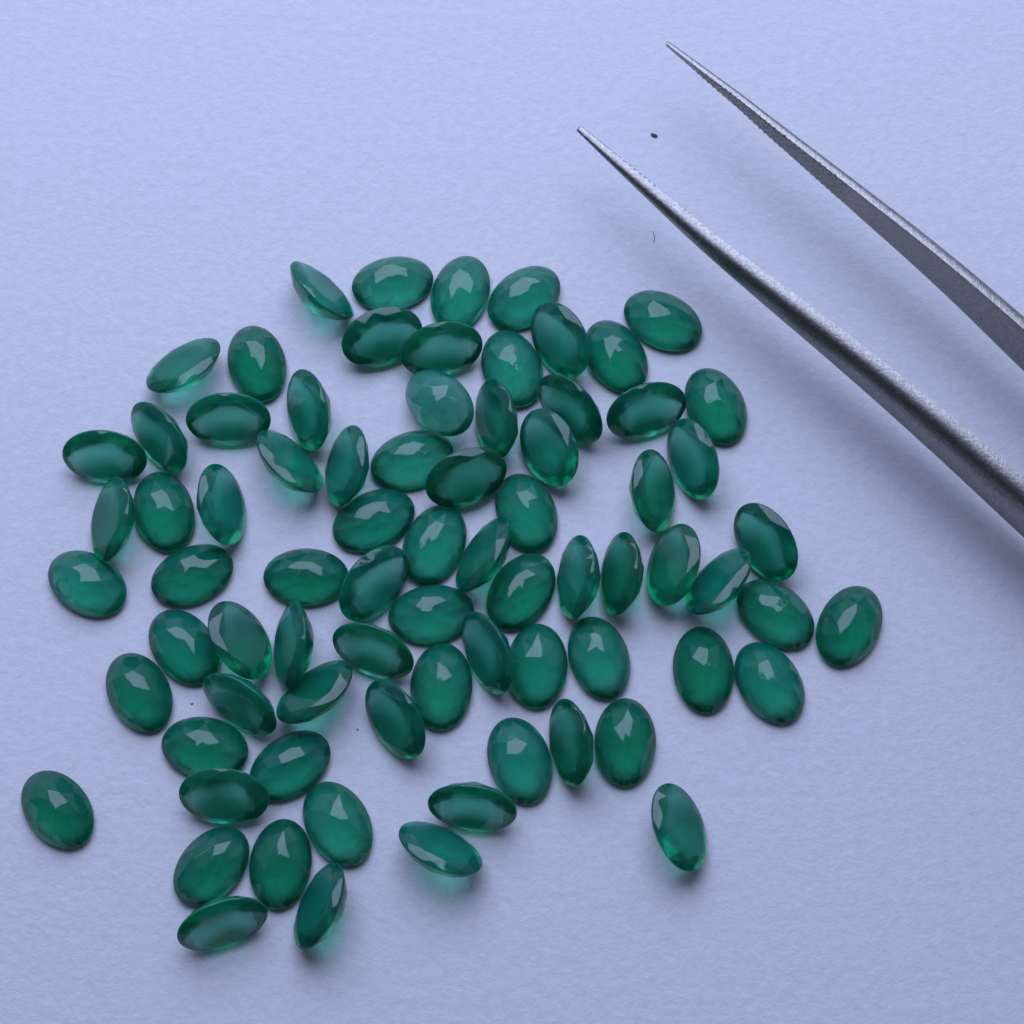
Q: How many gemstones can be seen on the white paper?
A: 77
